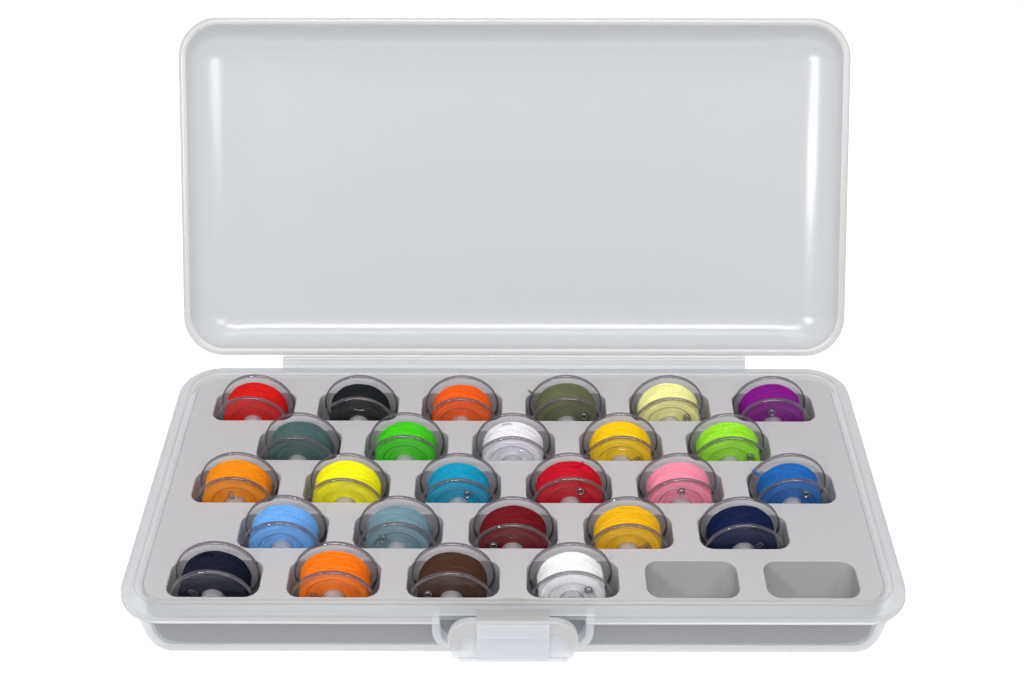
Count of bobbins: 26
